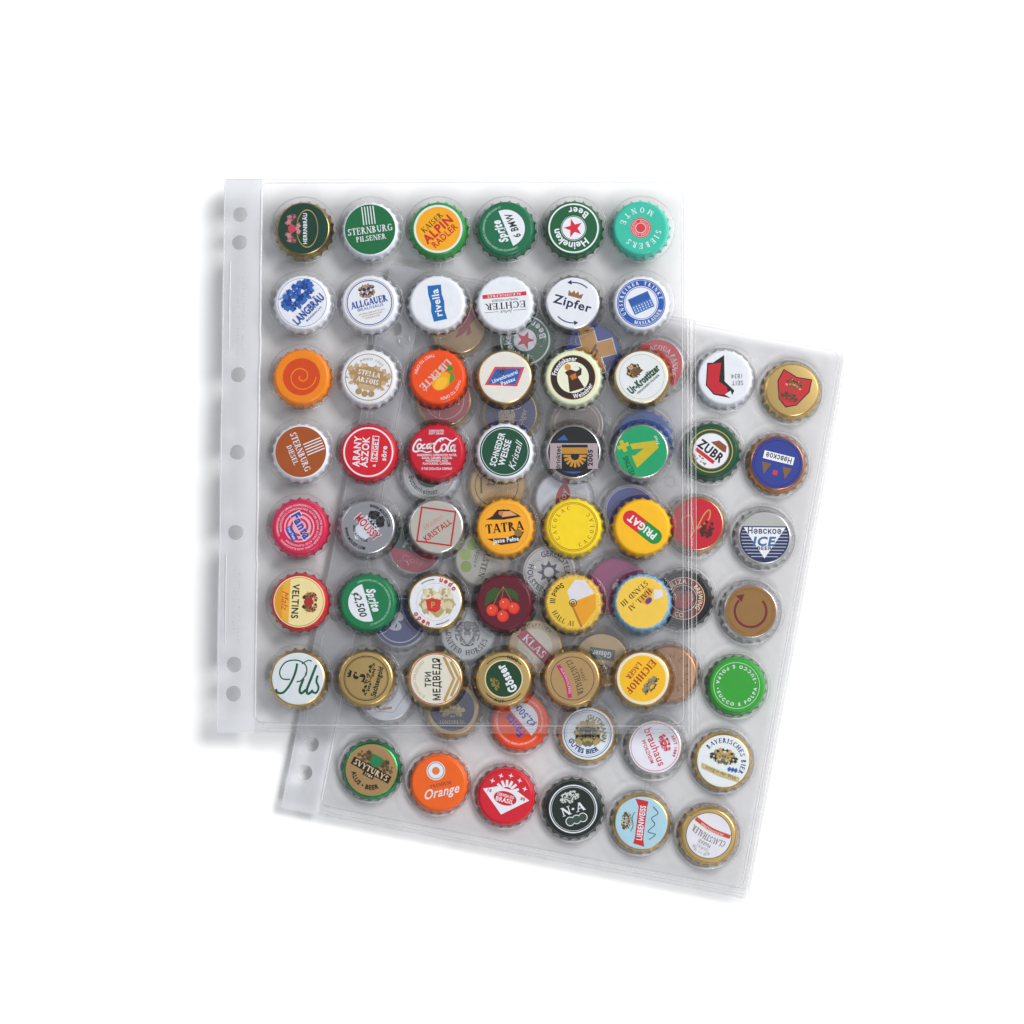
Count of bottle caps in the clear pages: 84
